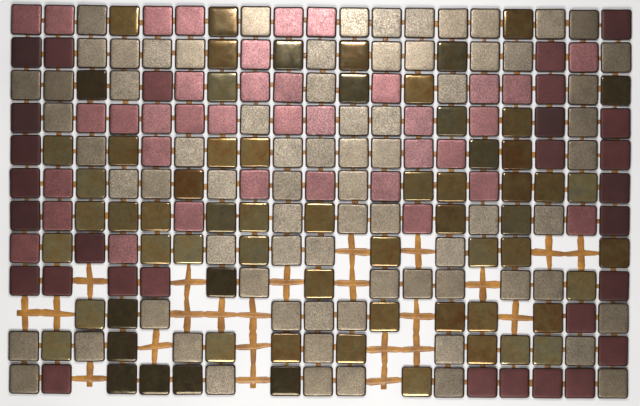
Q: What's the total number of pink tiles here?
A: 37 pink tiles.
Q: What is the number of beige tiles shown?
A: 74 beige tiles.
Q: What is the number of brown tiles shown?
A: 65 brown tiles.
